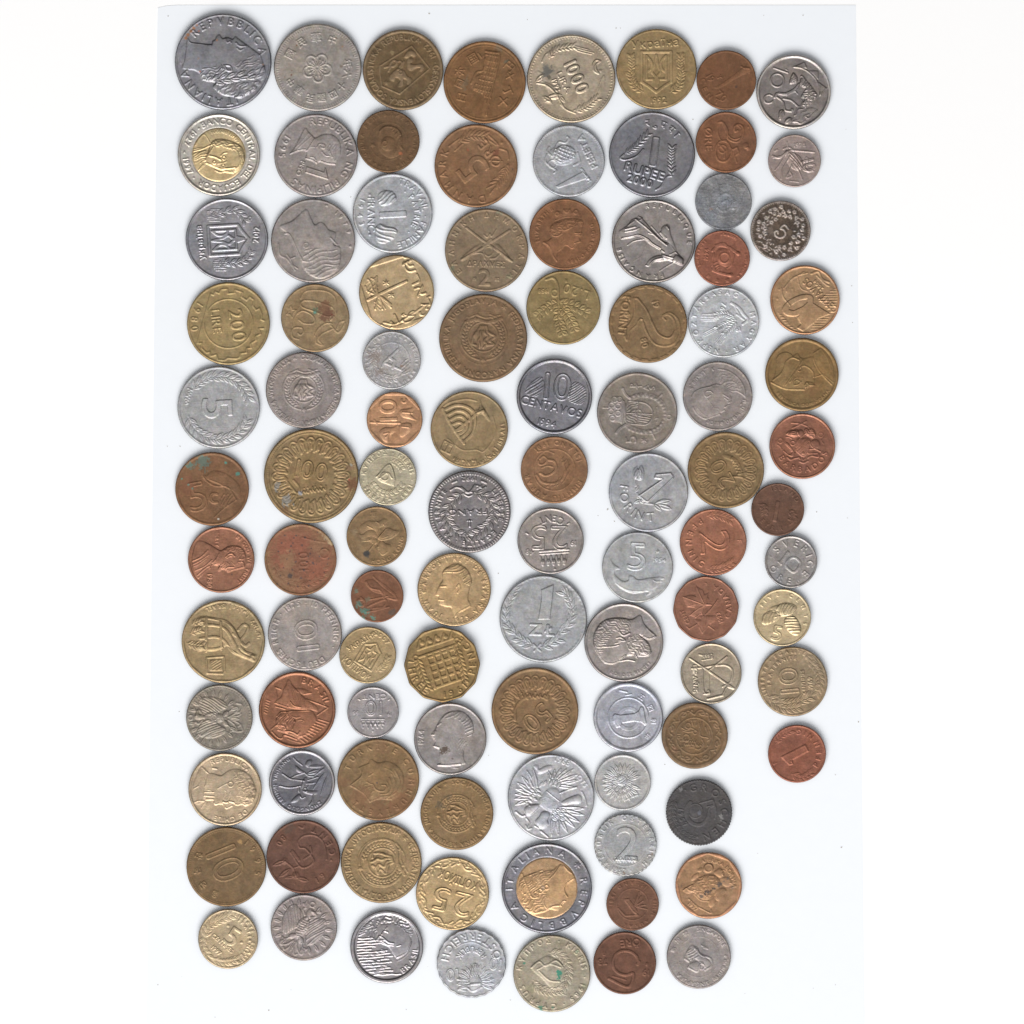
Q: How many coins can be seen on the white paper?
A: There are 100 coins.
